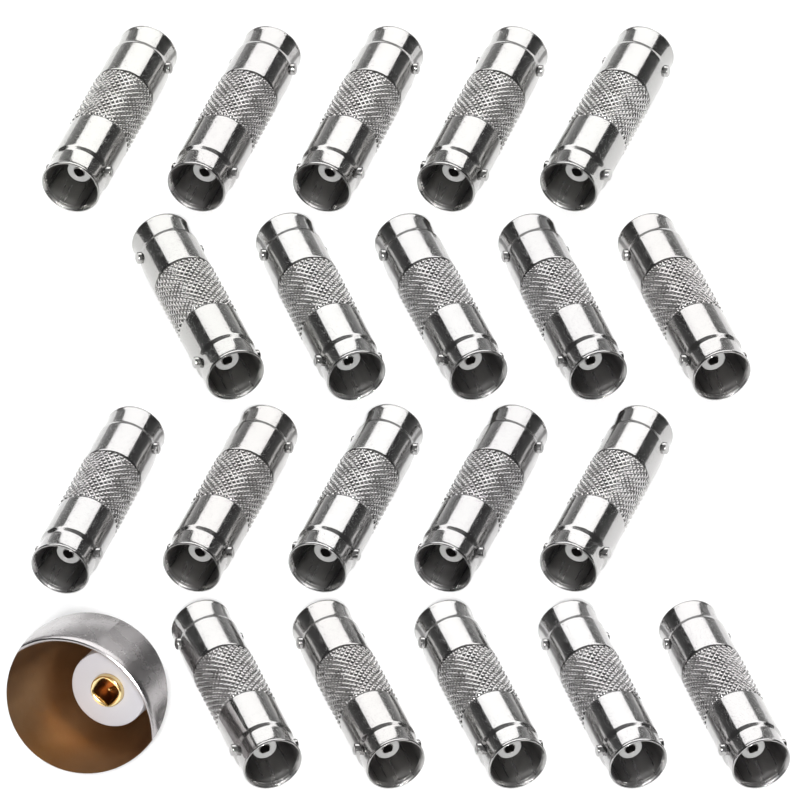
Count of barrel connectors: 20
